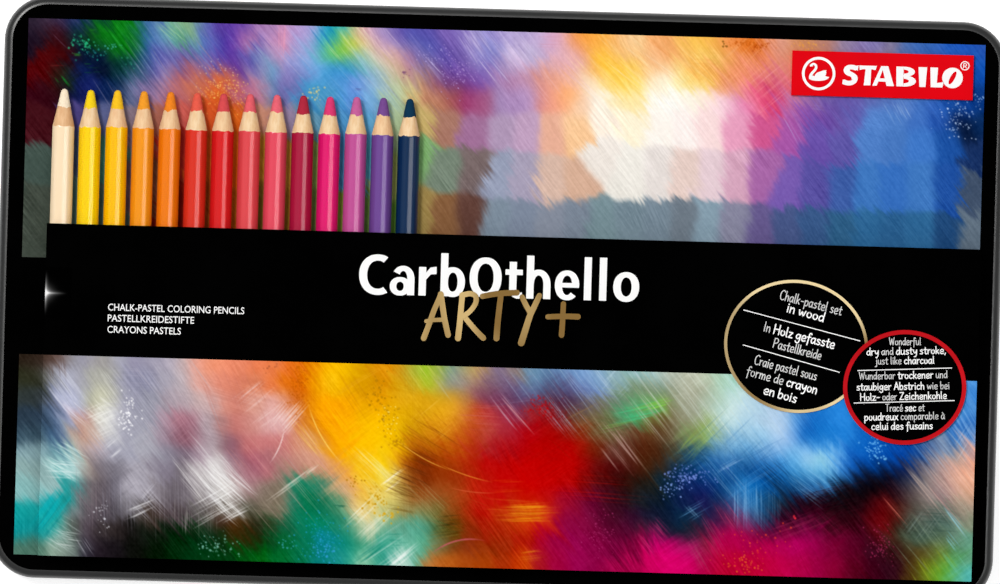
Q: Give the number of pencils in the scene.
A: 14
